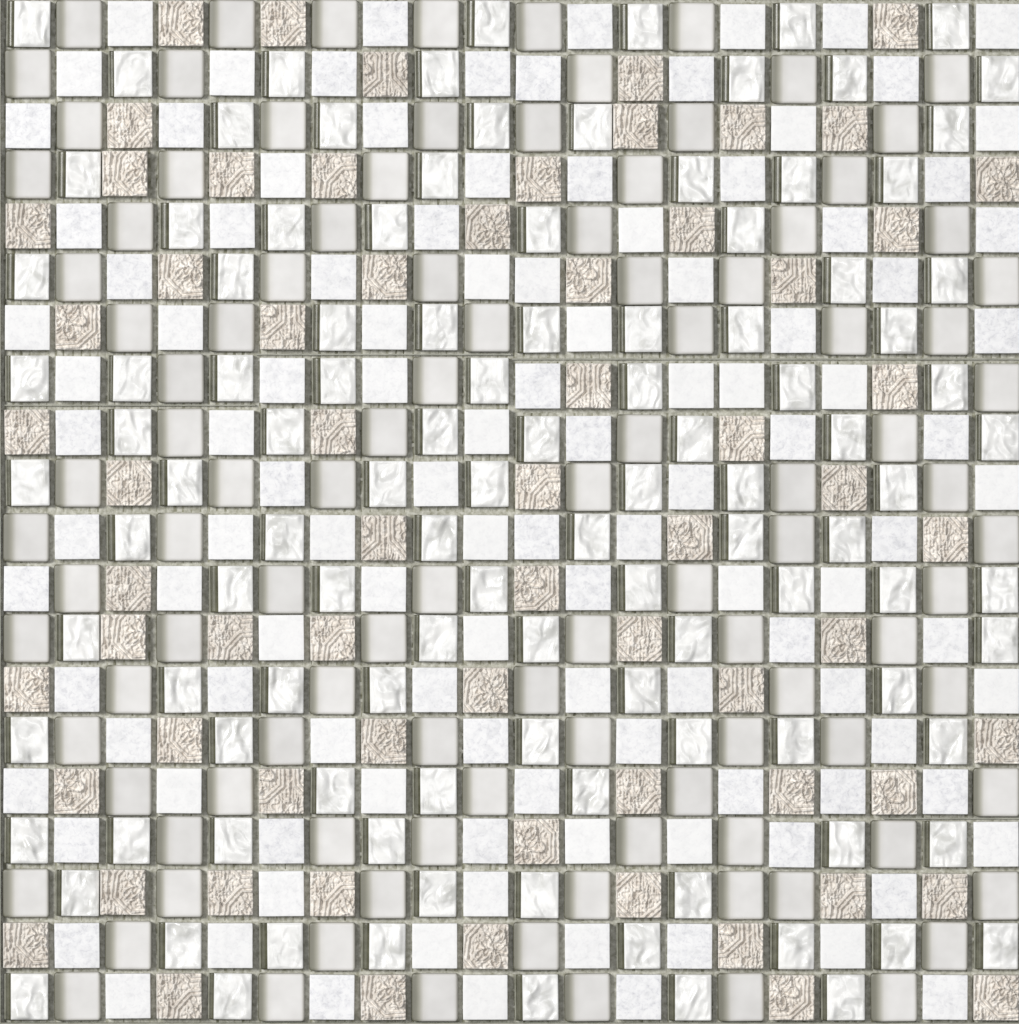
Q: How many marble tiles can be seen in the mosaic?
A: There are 115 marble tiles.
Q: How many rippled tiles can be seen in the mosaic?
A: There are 112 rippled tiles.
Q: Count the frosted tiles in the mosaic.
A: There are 106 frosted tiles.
